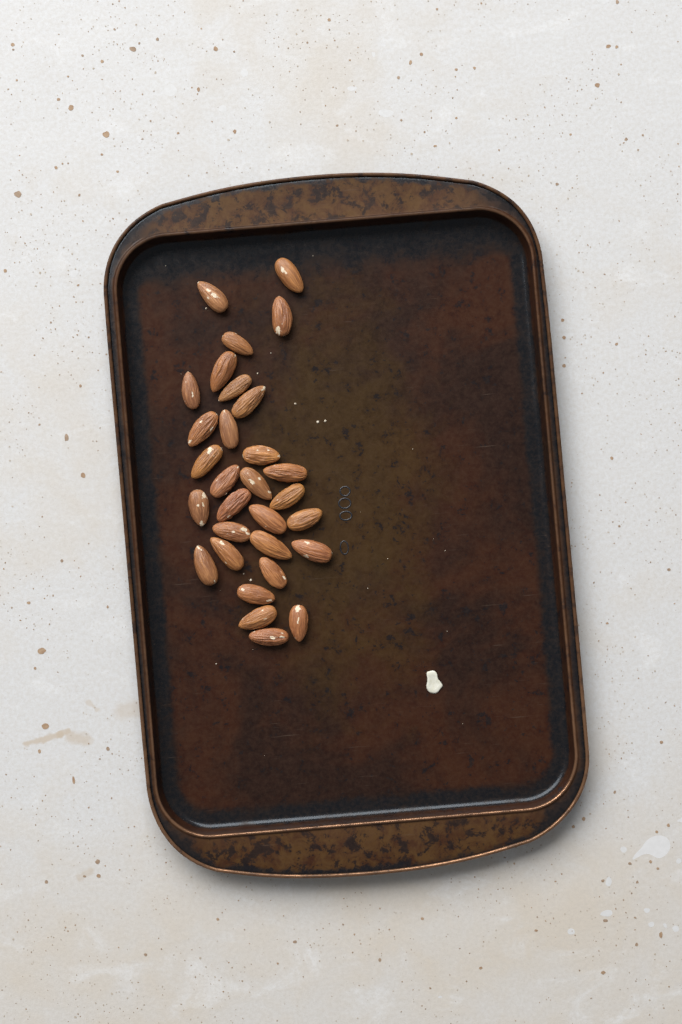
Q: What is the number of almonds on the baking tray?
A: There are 30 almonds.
